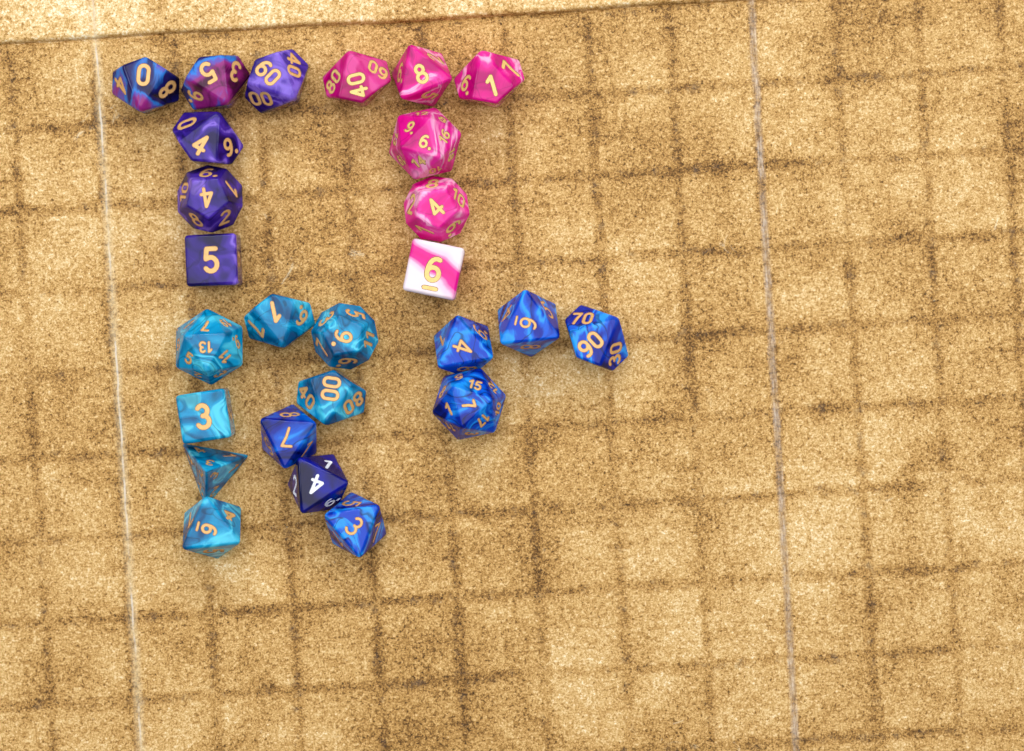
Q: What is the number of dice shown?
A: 26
